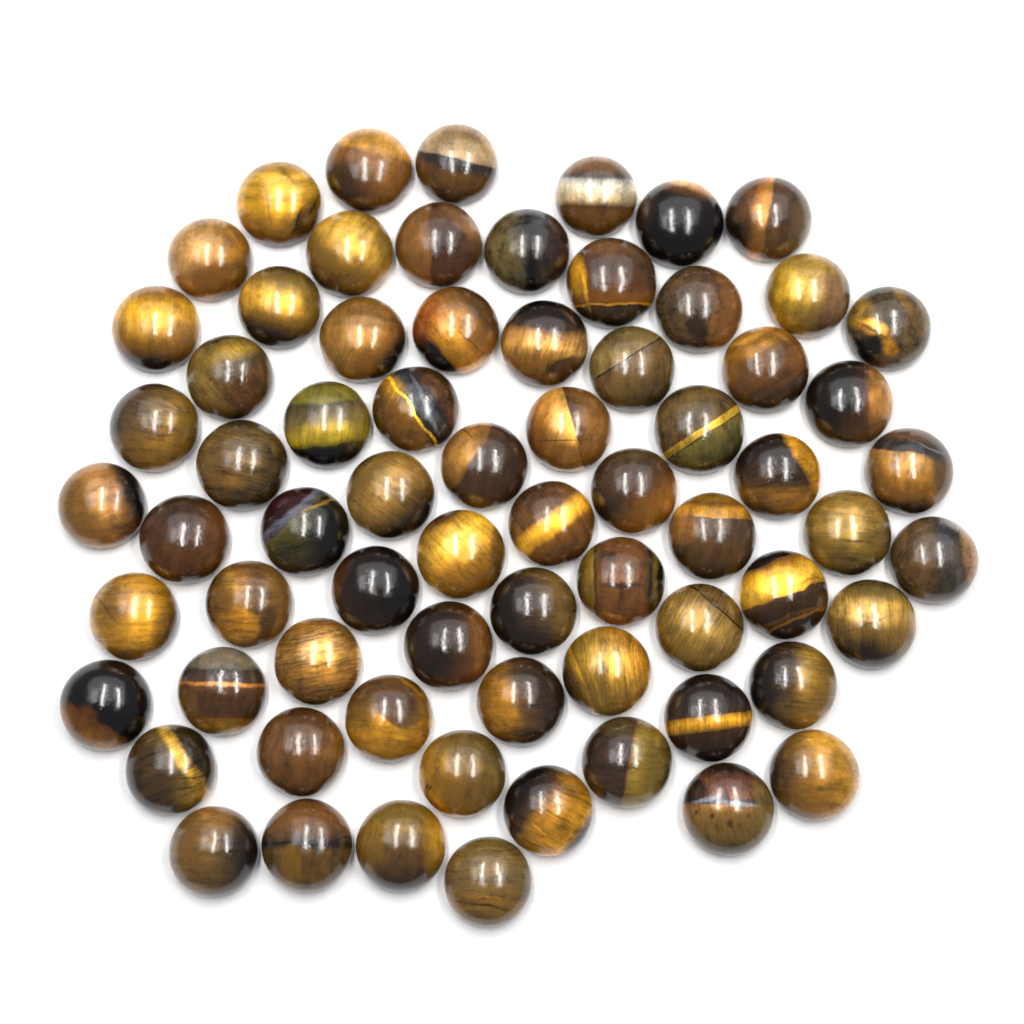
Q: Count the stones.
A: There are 70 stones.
